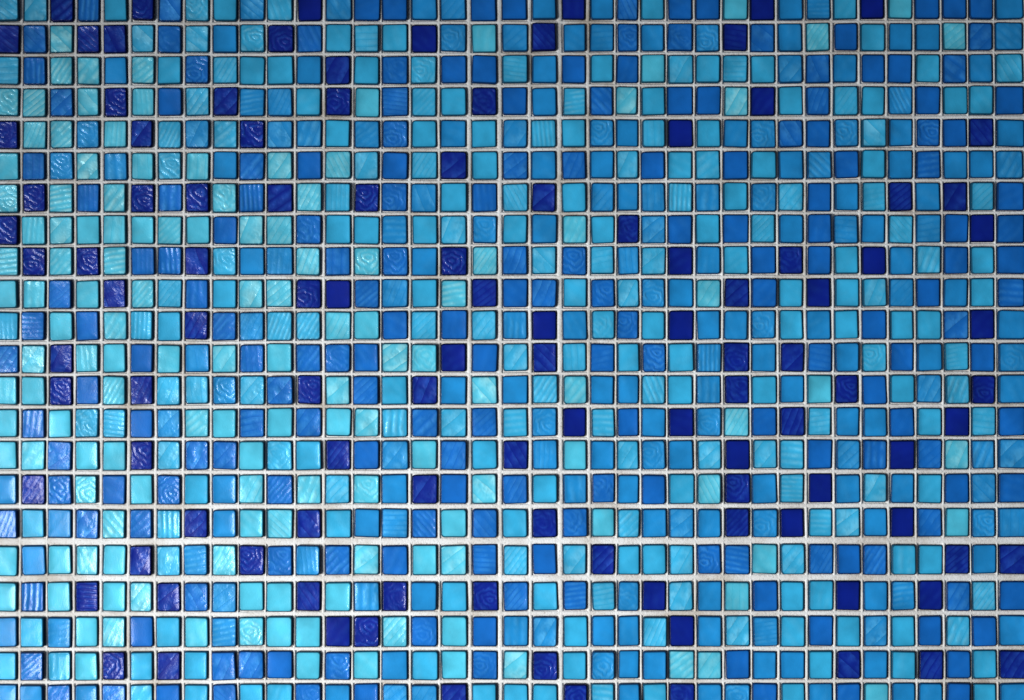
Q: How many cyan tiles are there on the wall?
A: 200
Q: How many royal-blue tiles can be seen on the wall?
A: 188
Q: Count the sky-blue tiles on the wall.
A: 181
